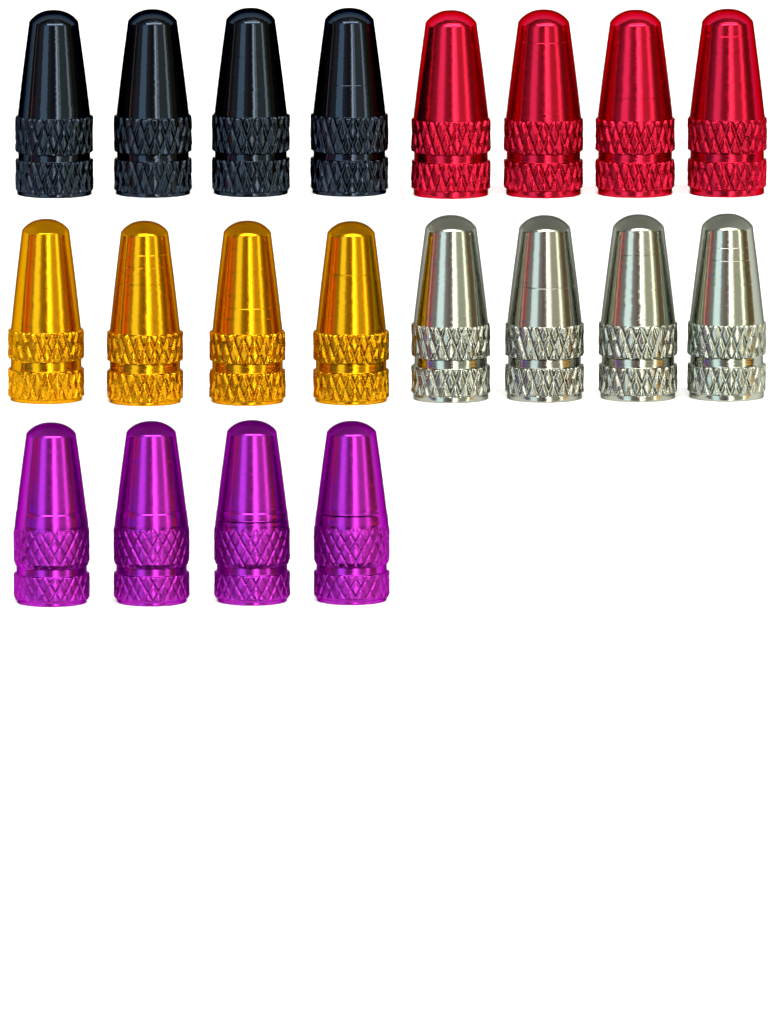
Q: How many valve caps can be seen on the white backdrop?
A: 20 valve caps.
